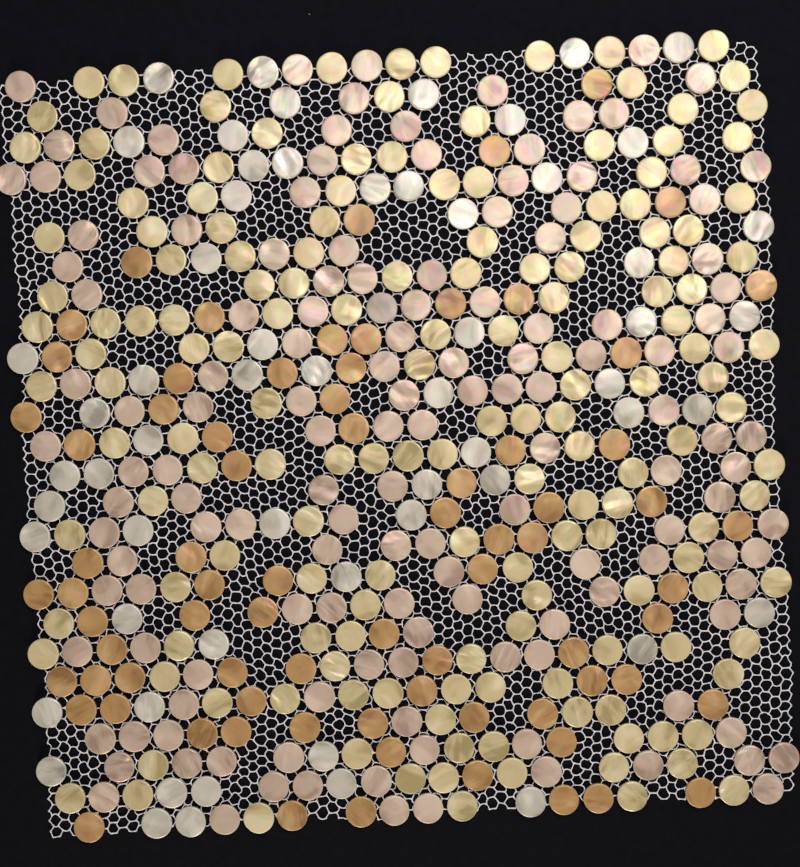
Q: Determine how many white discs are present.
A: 60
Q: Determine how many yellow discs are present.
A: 160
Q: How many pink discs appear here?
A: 142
